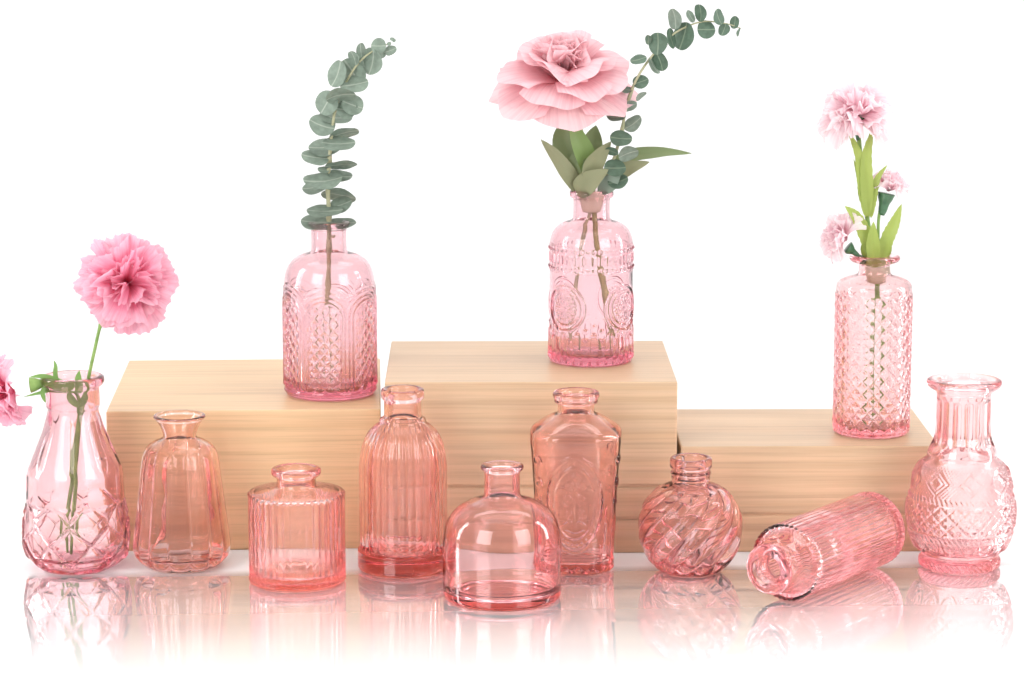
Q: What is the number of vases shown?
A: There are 12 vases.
